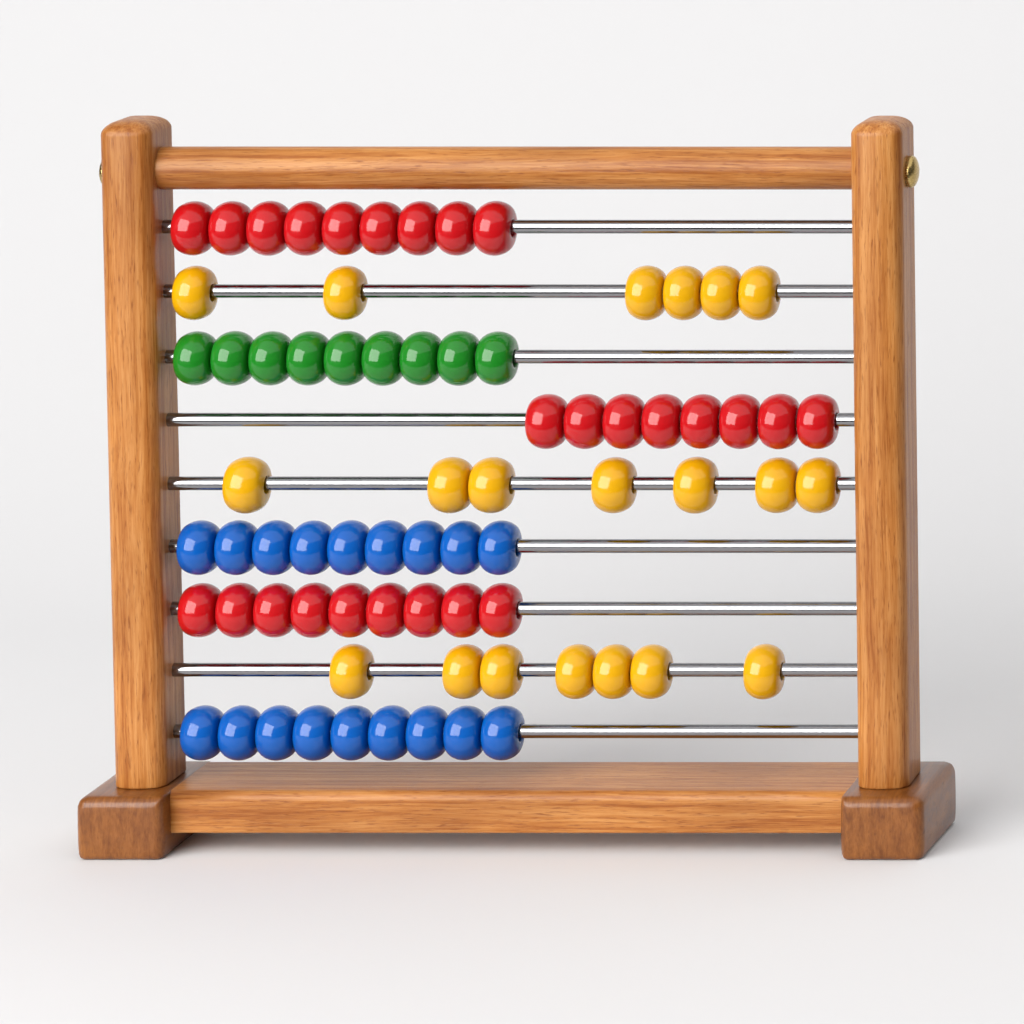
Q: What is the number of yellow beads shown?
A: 20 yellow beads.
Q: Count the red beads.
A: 26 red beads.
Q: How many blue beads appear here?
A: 18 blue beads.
